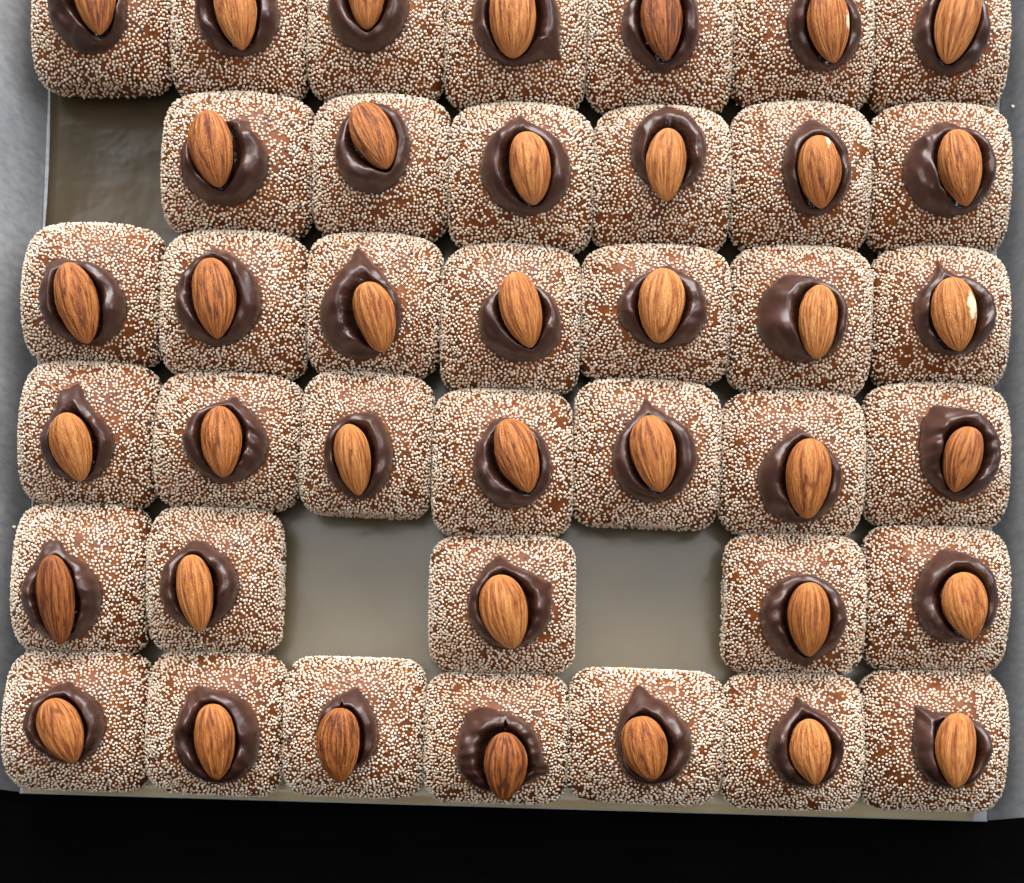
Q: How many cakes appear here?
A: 39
